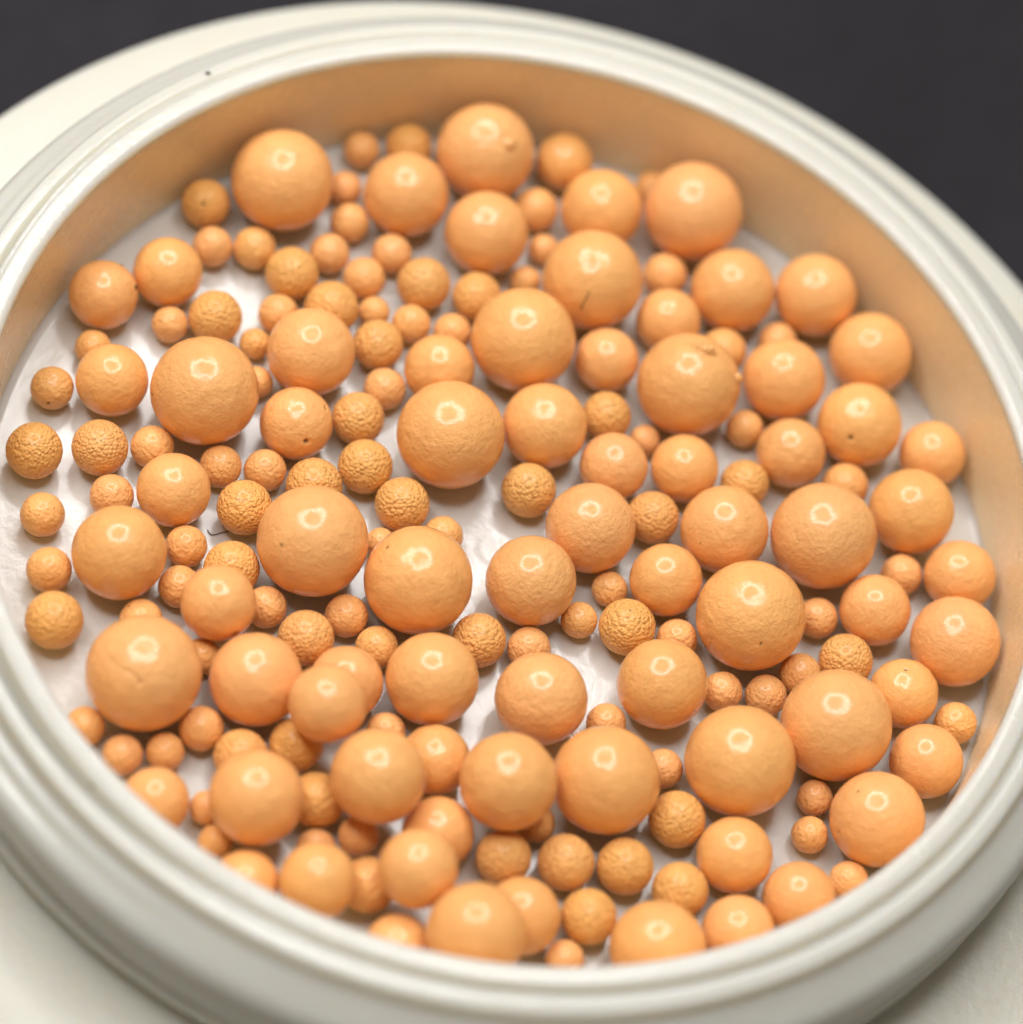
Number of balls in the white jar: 178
